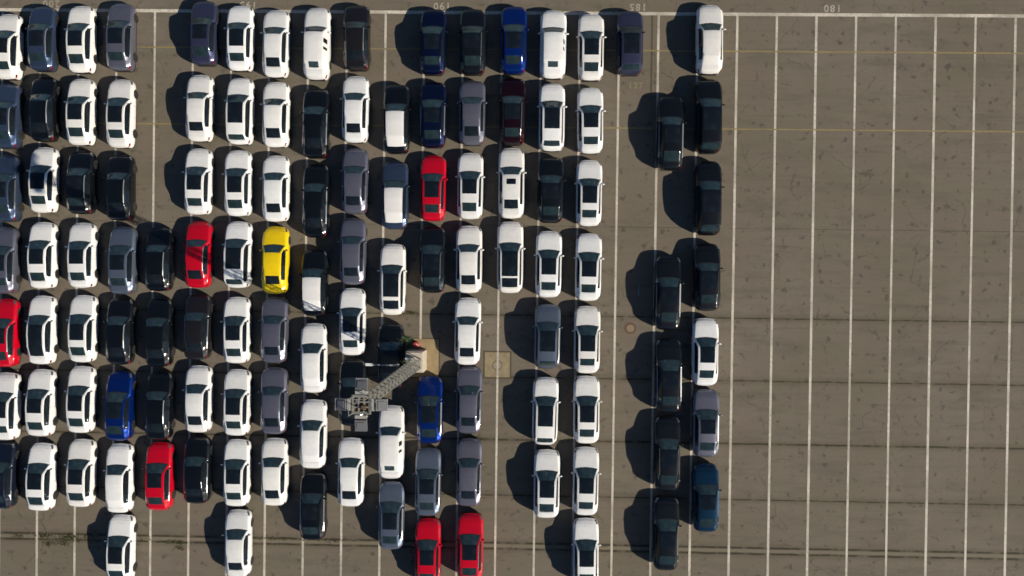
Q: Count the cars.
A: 122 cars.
